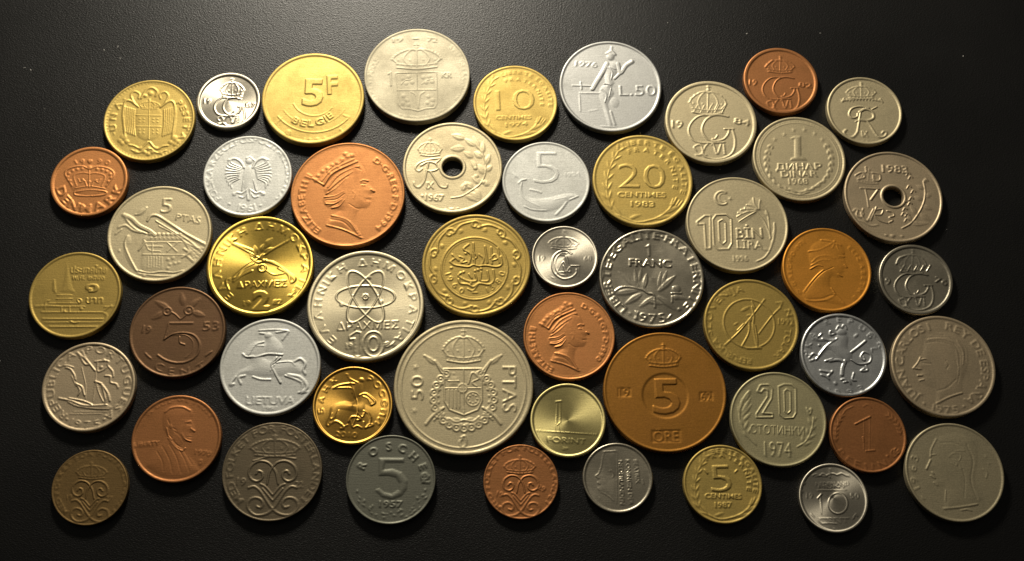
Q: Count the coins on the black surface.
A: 49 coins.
